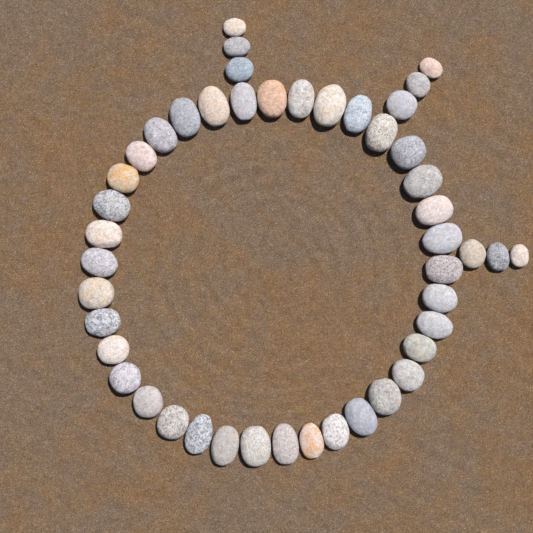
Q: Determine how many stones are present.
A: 46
